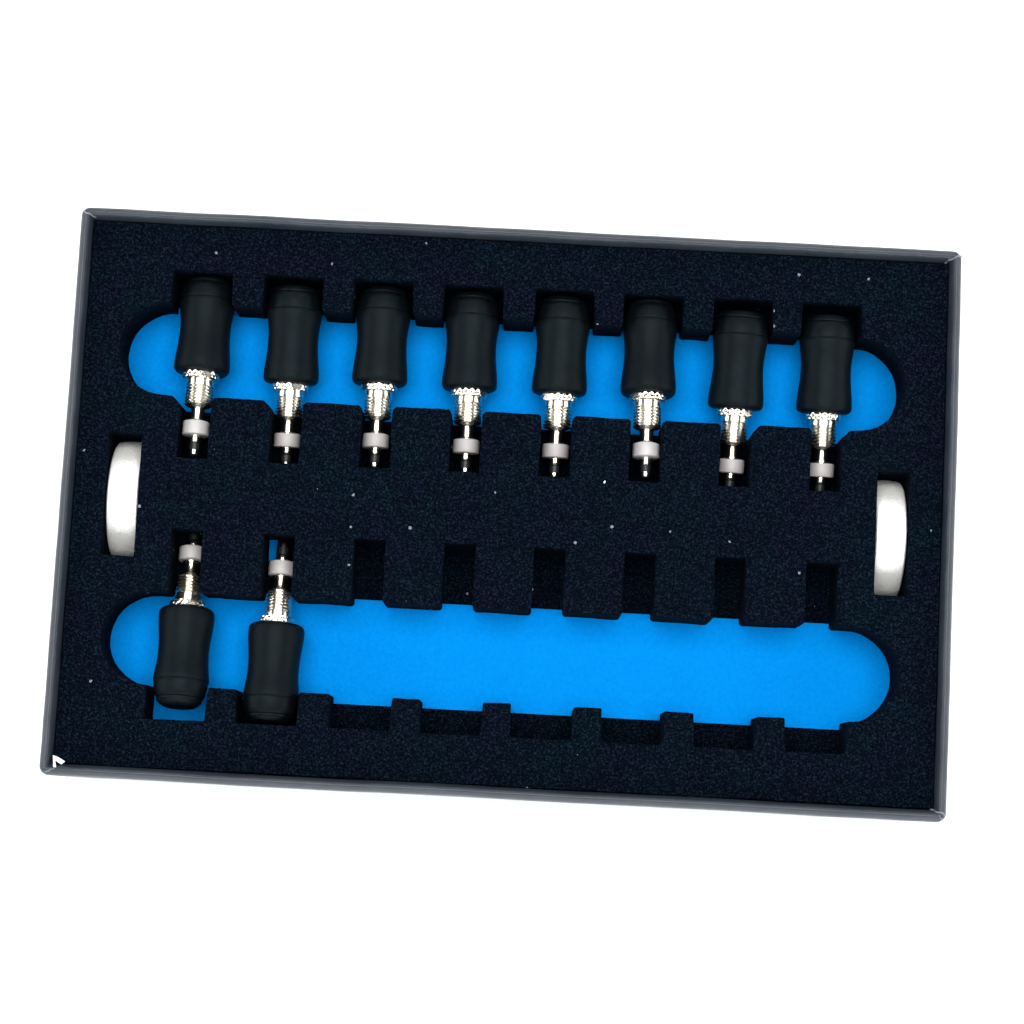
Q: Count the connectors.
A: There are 10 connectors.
